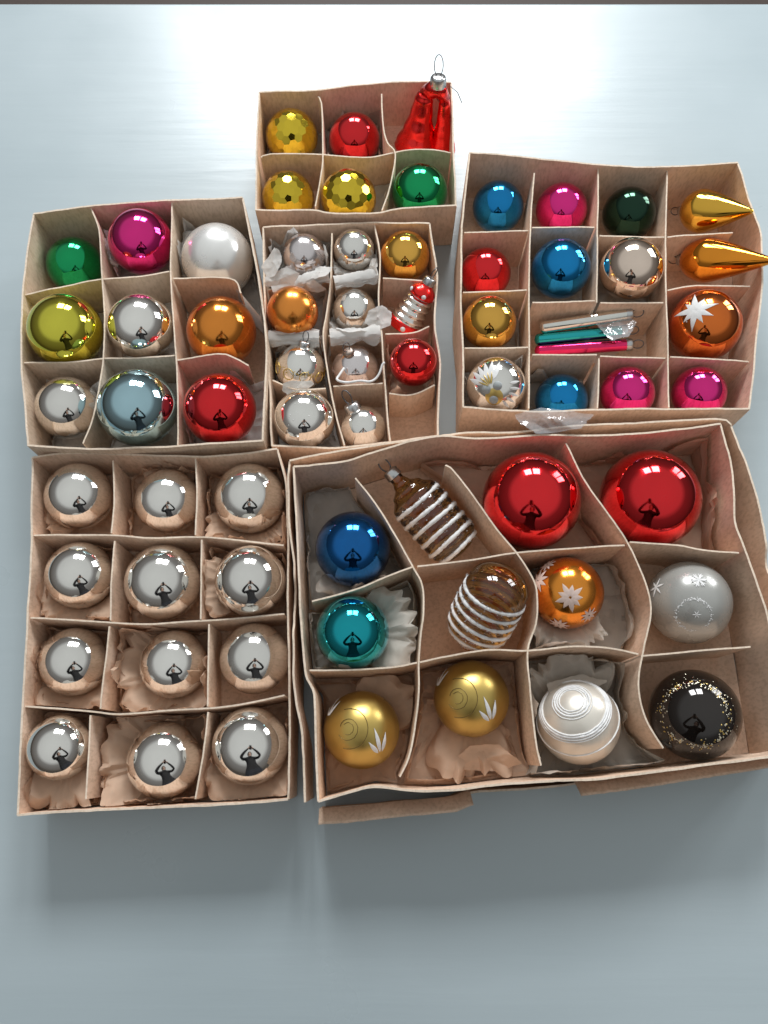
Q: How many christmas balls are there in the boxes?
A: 58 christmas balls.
